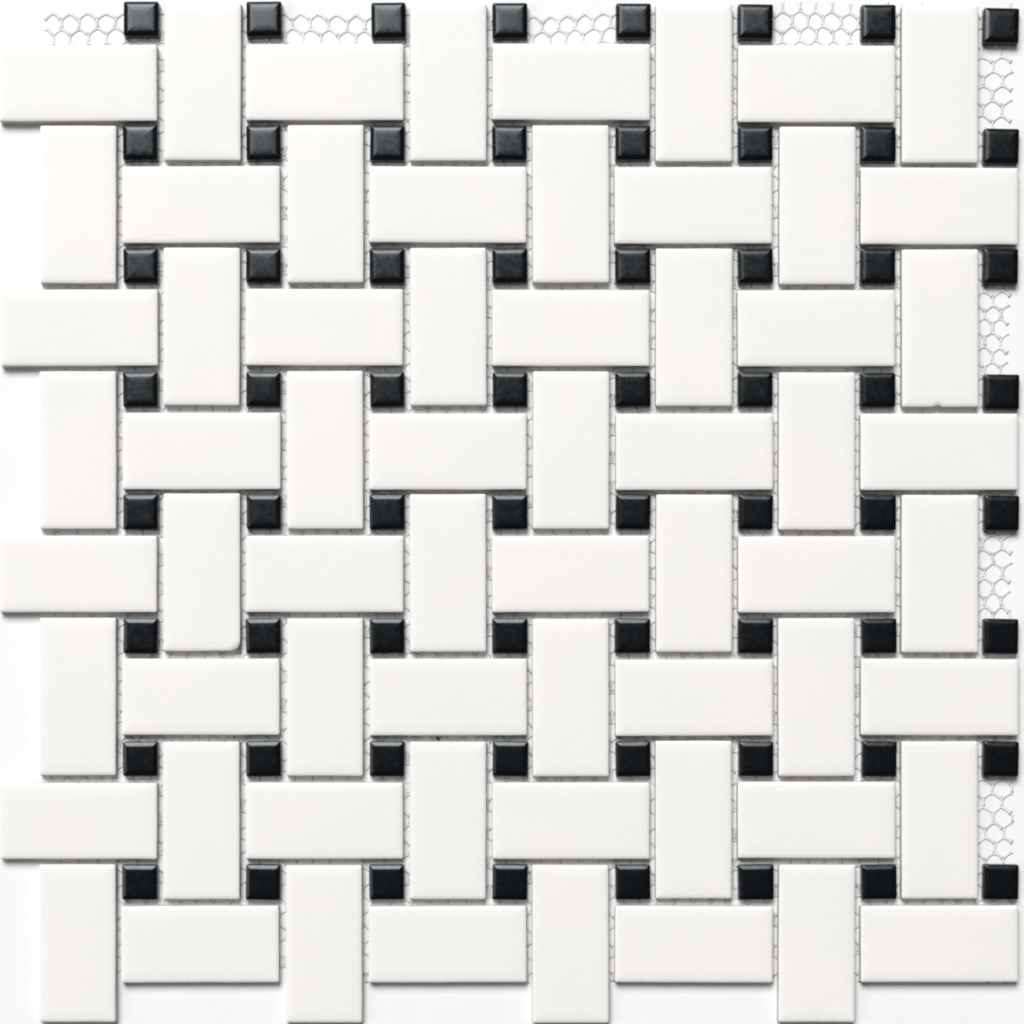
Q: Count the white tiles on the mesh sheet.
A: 64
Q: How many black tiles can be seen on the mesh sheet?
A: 64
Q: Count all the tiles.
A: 128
